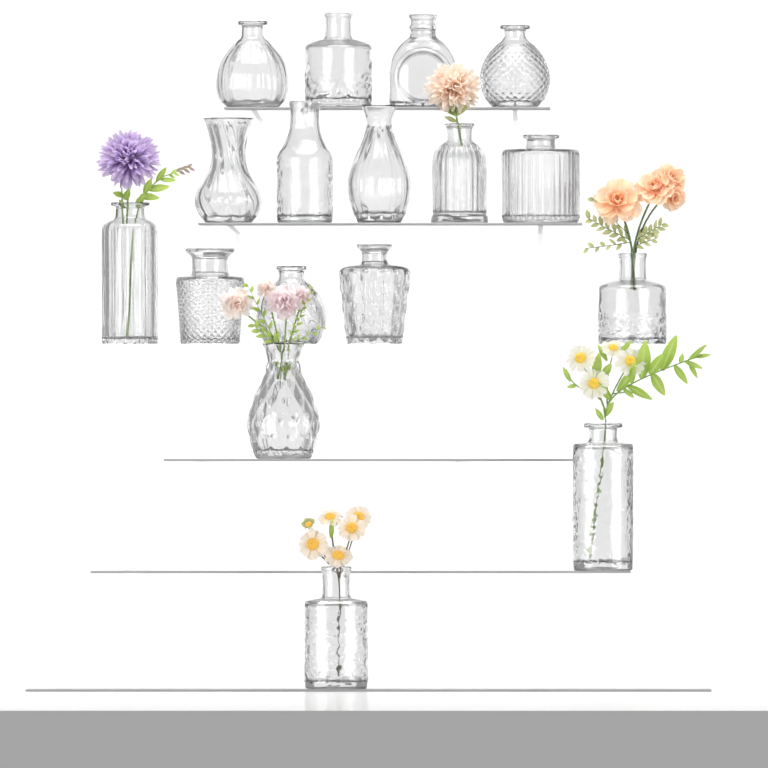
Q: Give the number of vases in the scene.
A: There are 17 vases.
